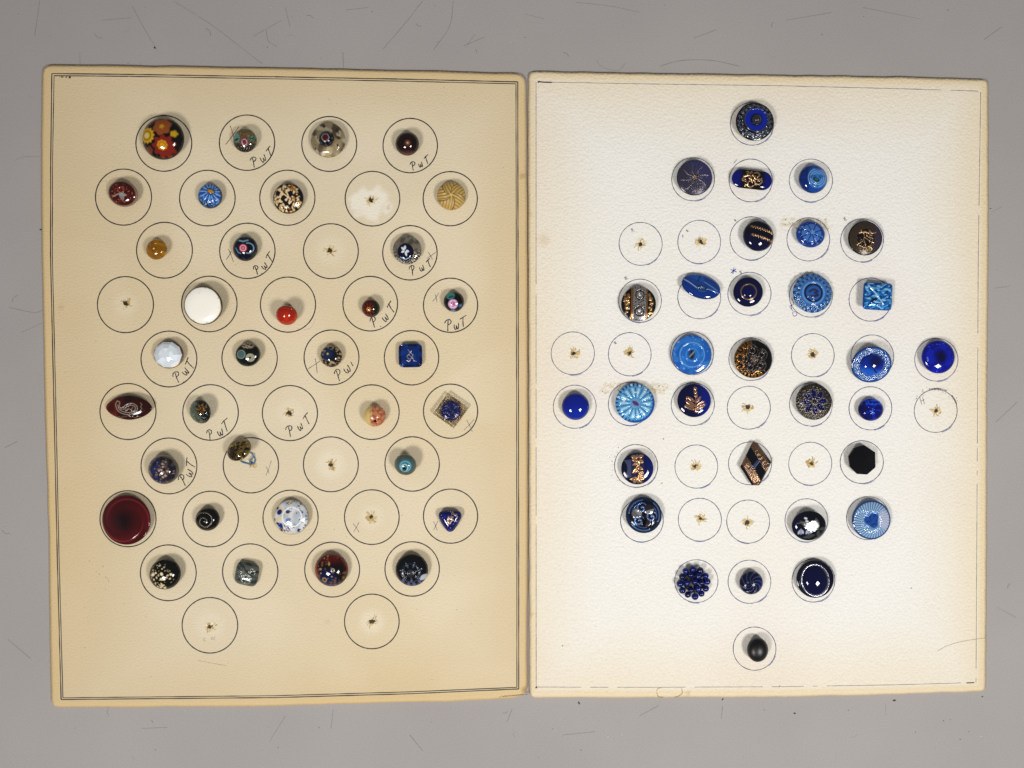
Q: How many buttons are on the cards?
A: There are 65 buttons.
